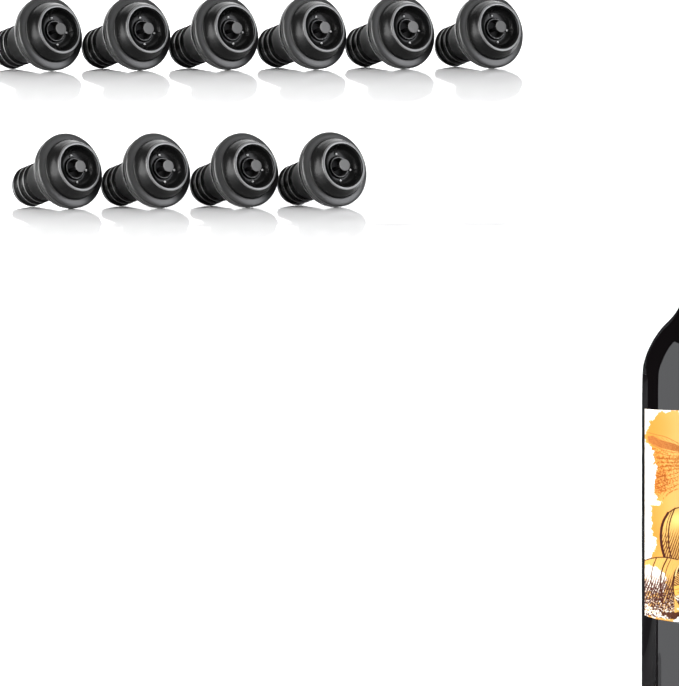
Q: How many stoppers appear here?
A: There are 10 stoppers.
